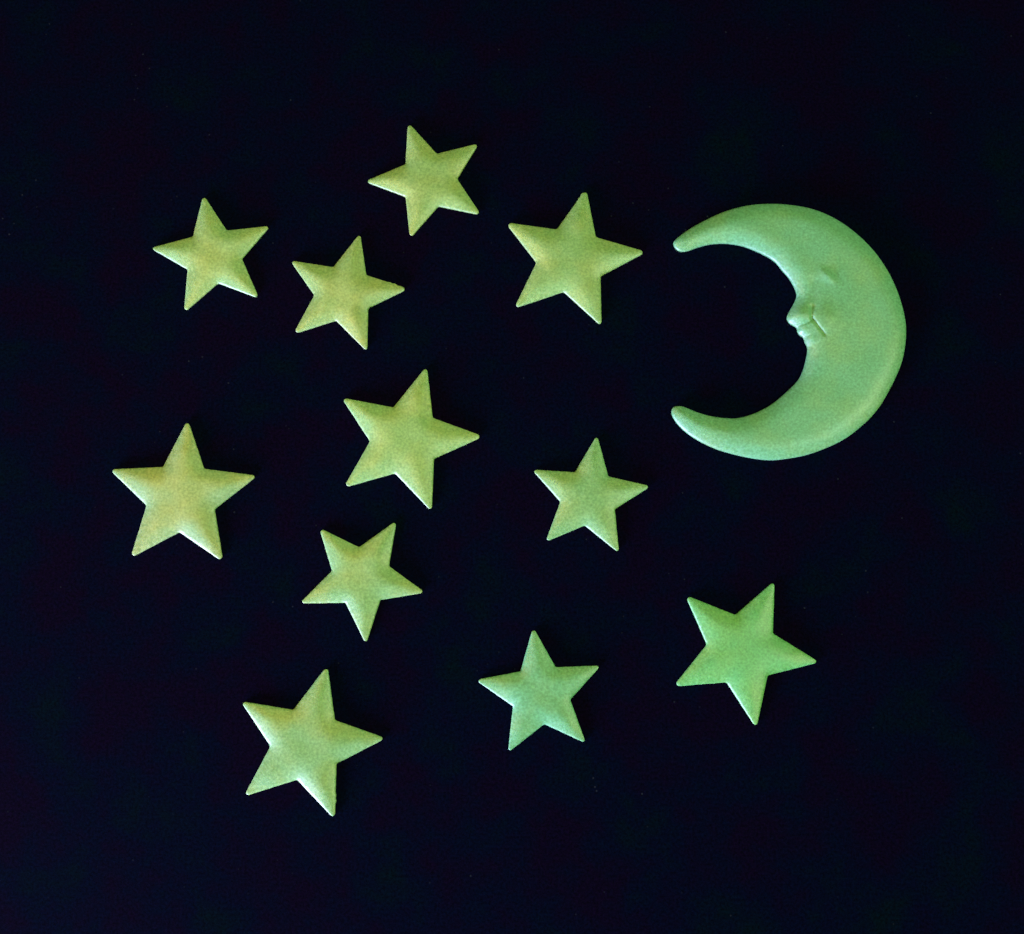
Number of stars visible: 11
